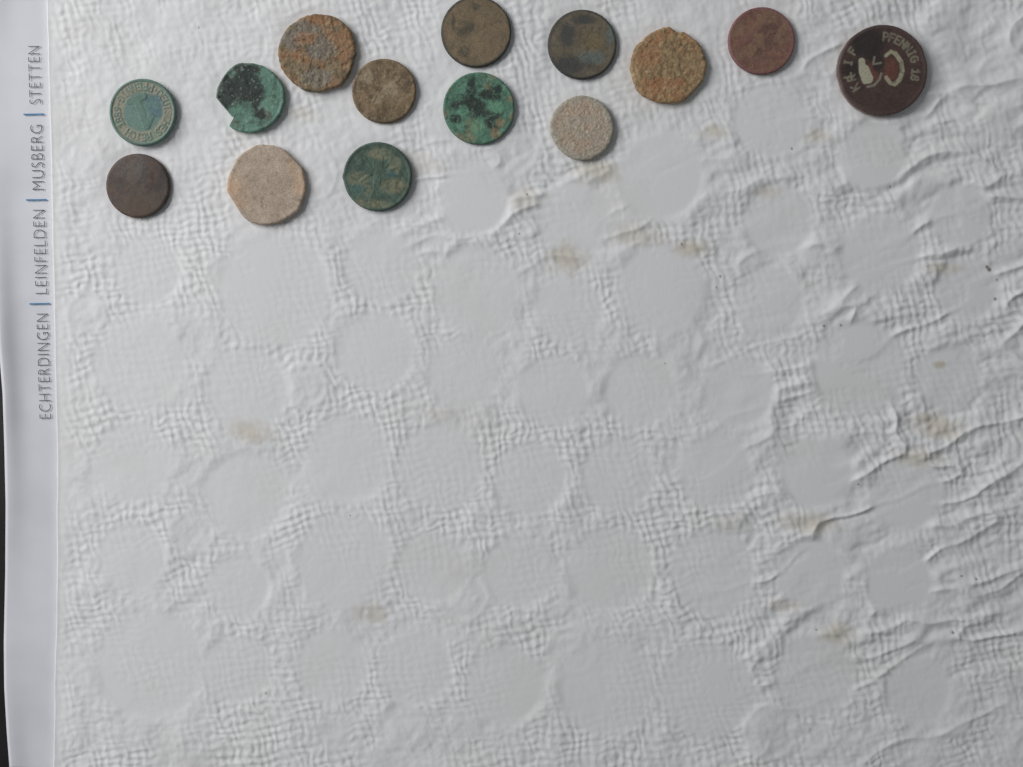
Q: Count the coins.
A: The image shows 14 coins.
